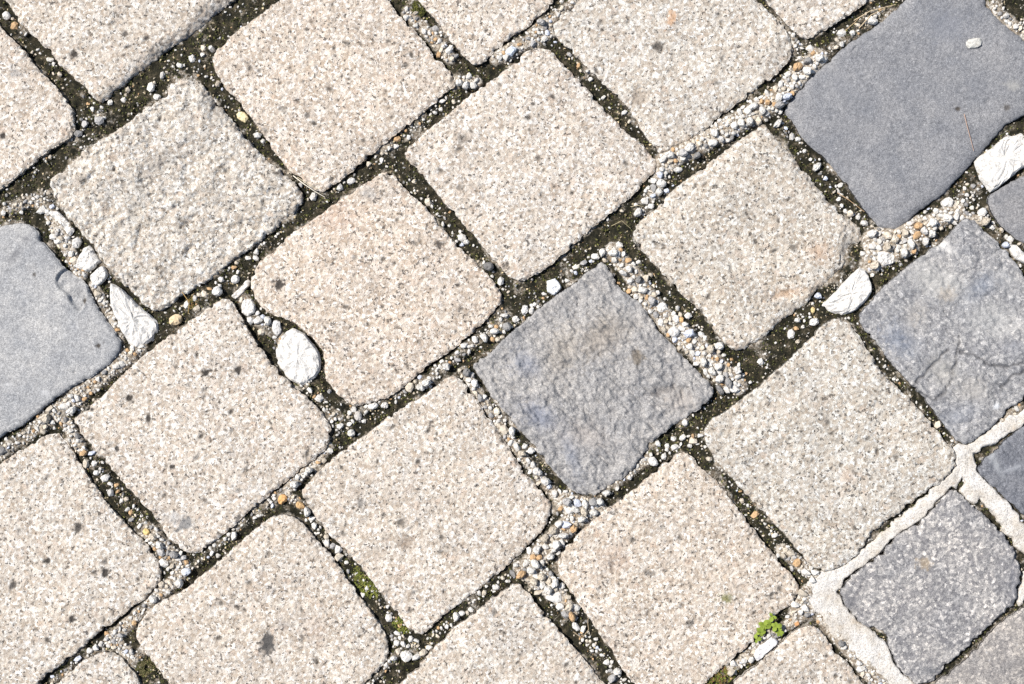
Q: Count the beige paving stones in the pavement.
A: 19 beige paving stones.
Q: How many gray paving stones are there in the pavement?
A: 8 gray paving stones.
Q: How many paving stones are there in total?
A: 27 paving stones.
